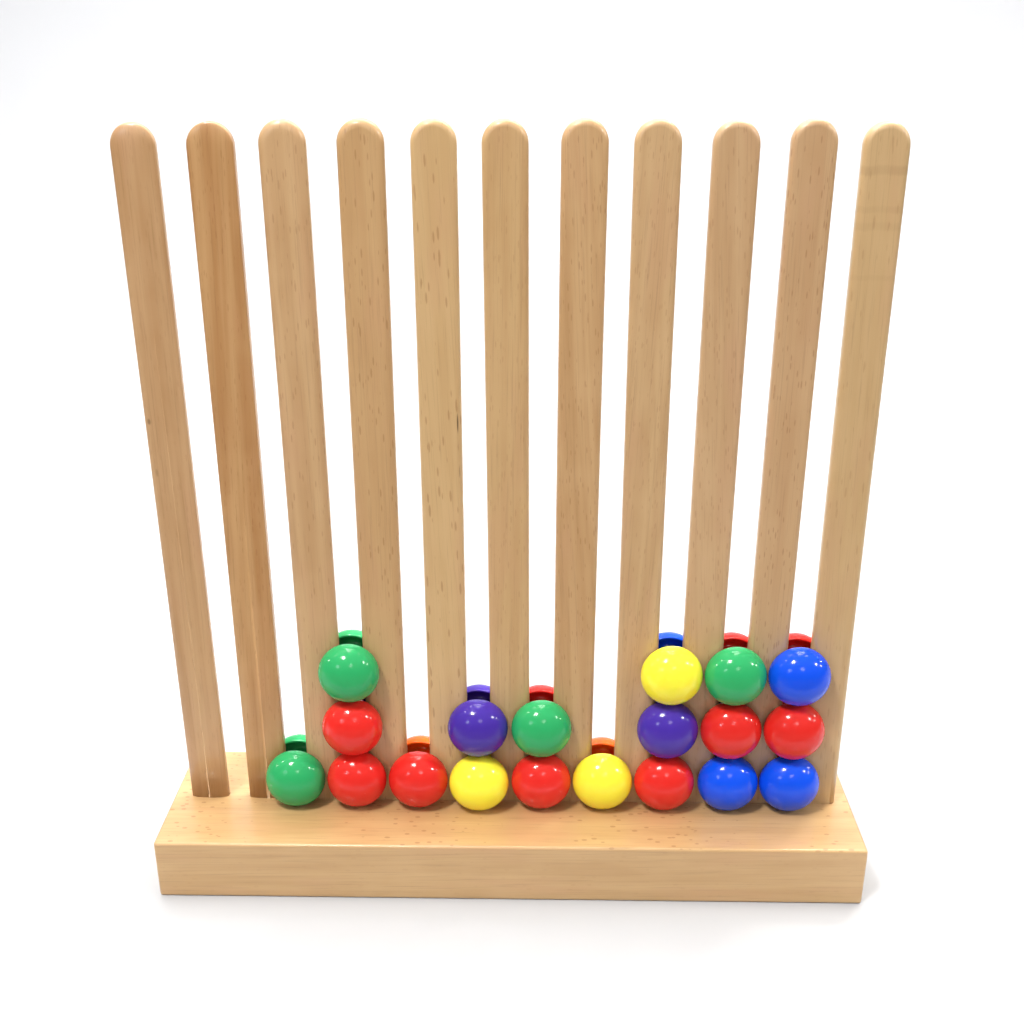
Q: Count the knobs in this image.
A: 19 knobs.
